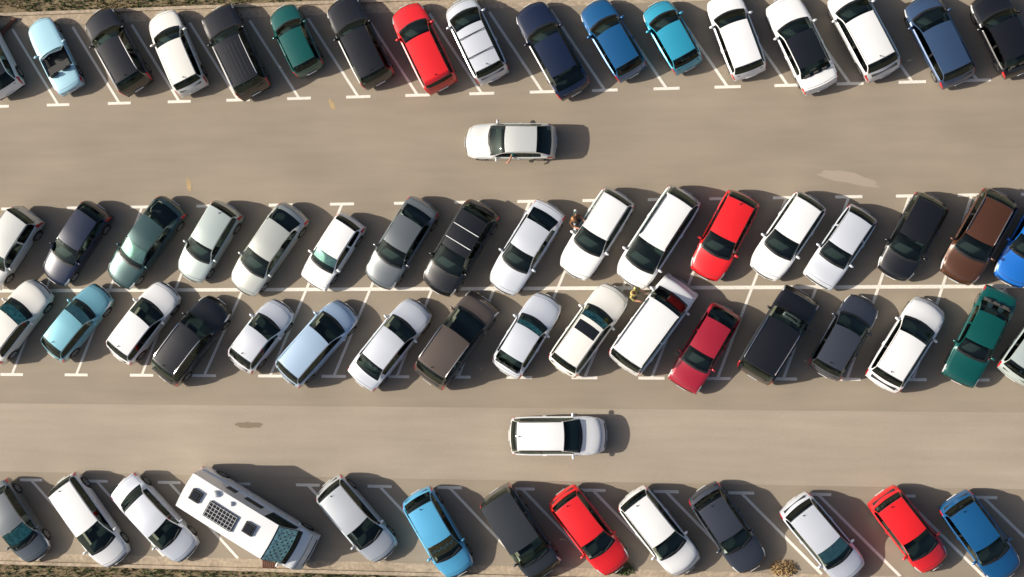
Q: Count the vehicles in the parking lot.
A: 66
